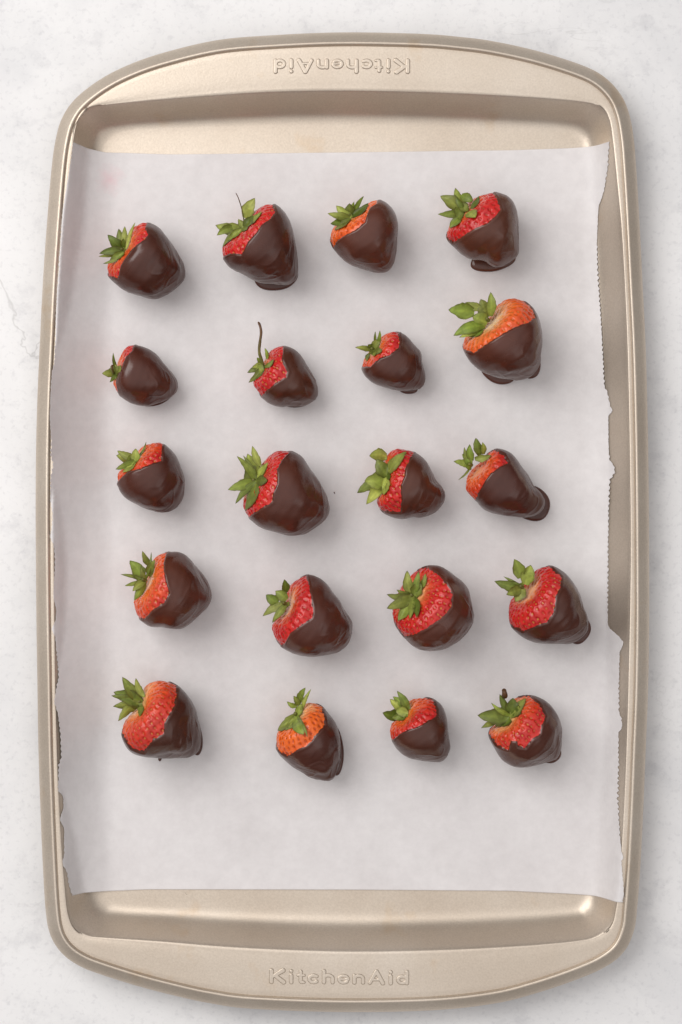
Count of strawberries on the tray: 20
